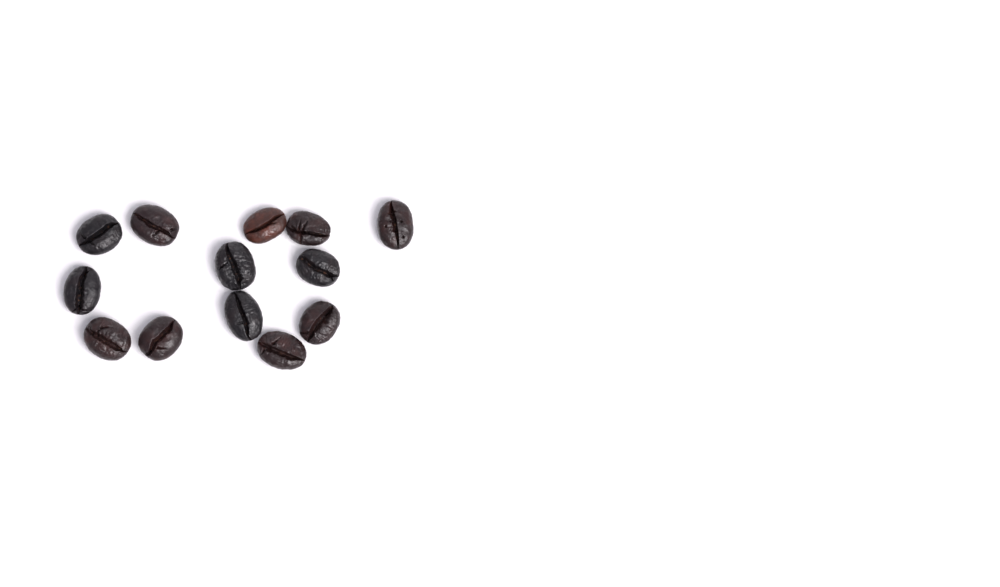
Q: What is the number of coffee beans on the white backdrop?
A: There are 13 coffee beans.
